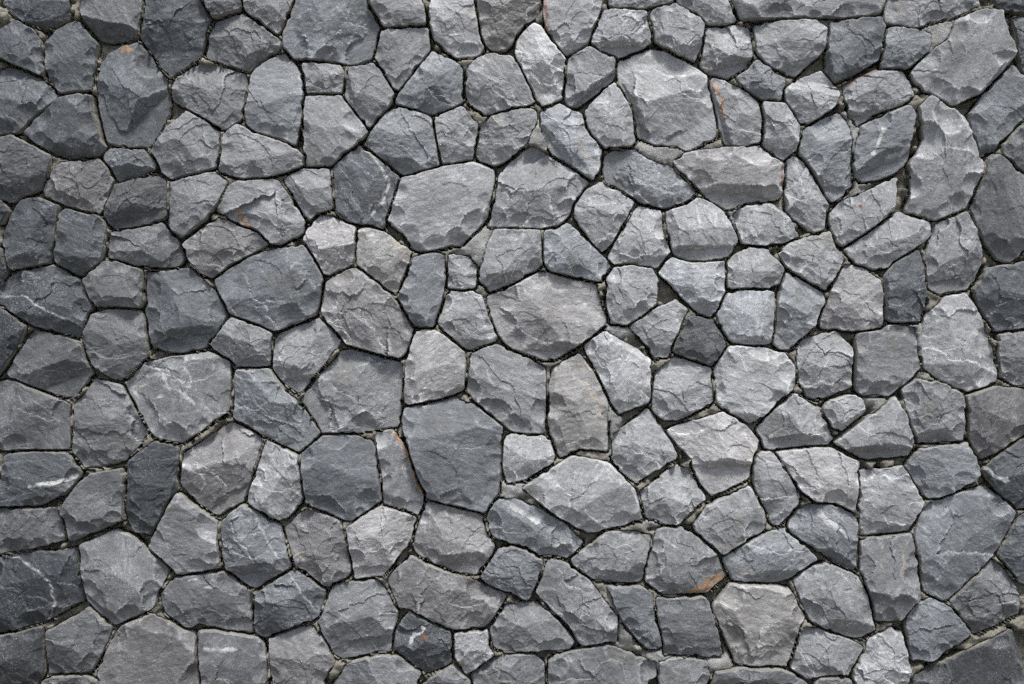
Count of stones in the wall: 199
